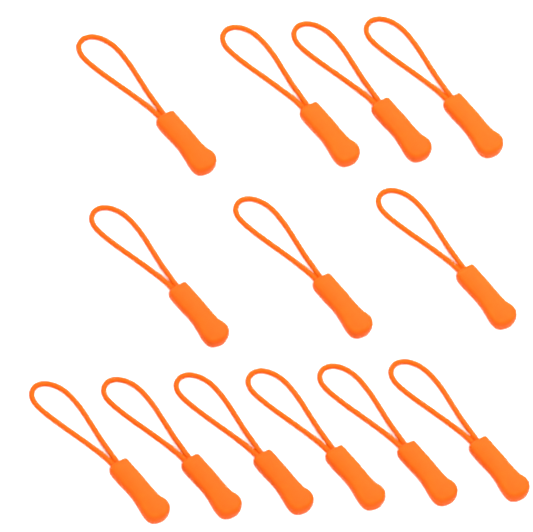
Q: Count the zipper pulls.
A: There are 13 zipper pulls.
